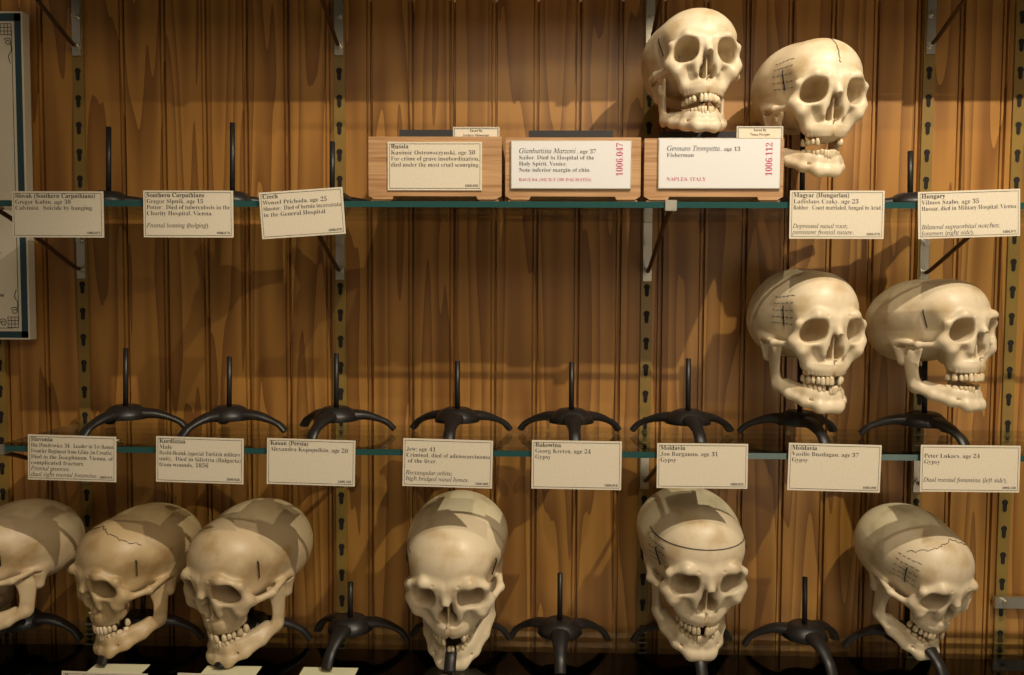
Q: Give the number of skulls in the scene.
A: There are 10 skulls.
